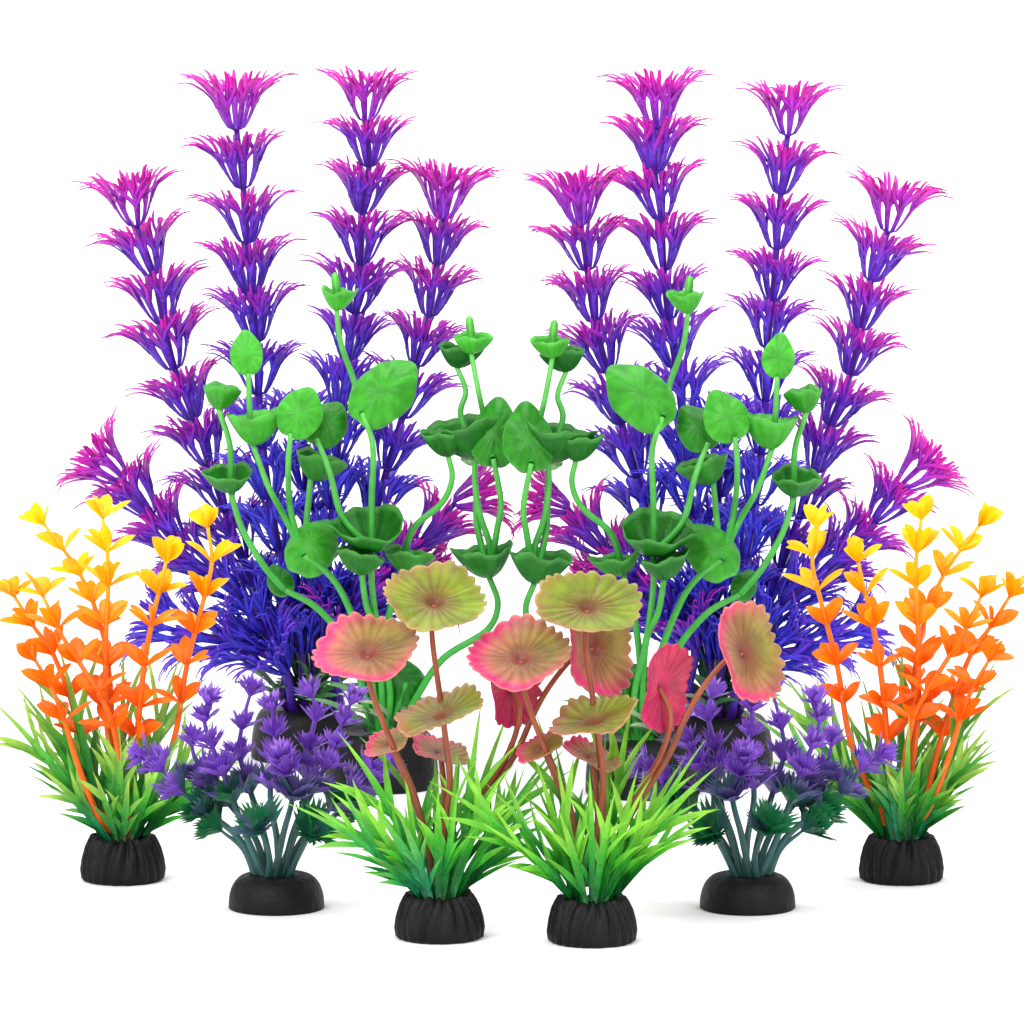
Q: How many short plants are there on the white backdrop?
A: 6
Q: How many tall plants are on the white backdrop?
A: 4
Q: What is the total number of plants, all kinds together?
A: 10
